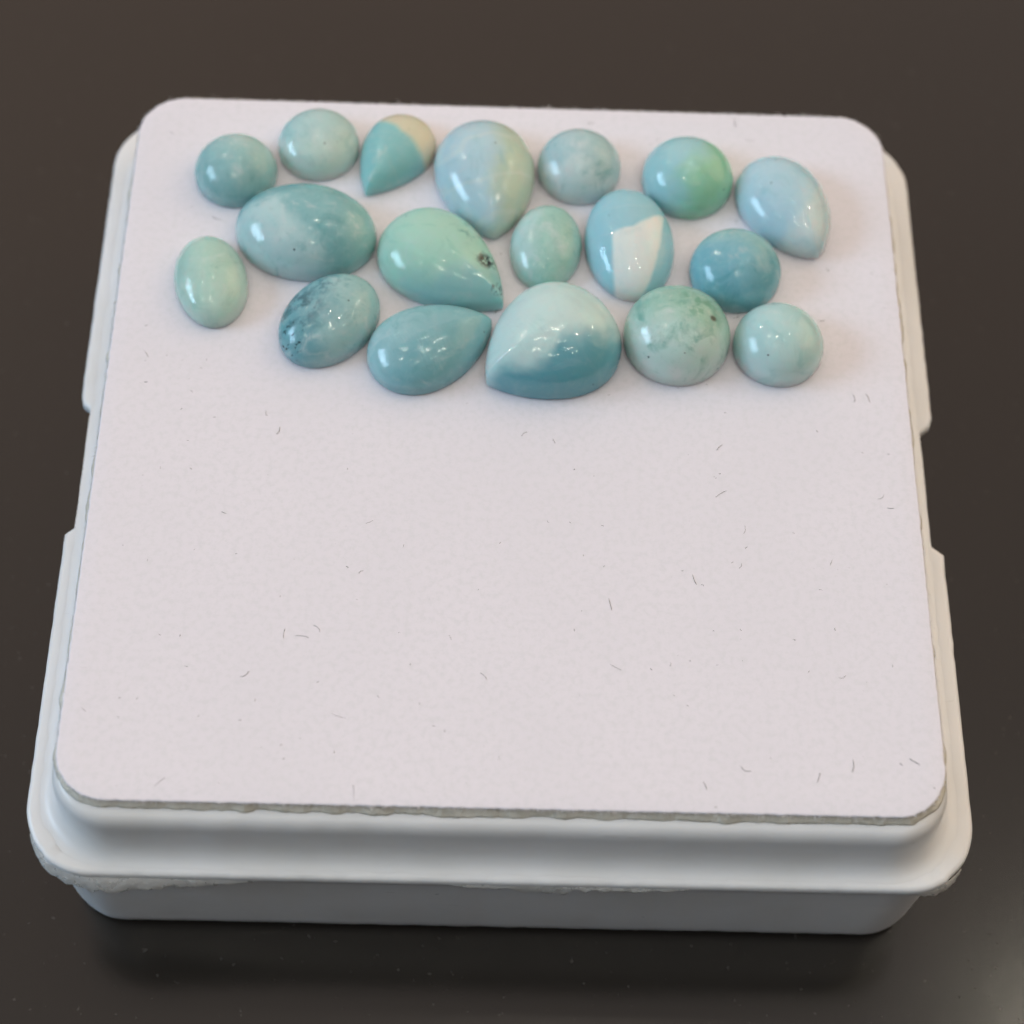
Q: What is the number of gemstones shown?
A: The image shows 18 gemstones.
